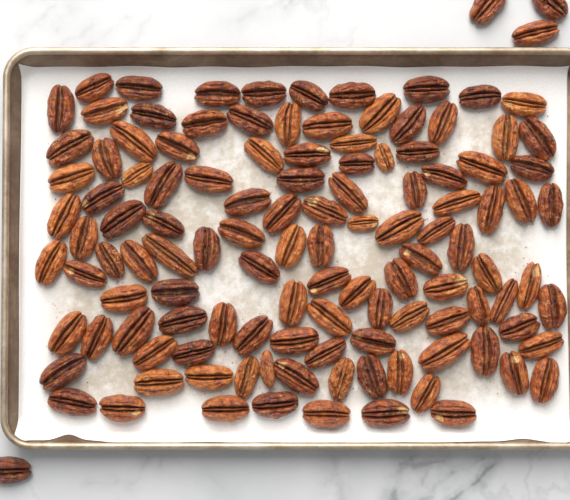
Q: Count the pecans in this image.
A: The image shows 122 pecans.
